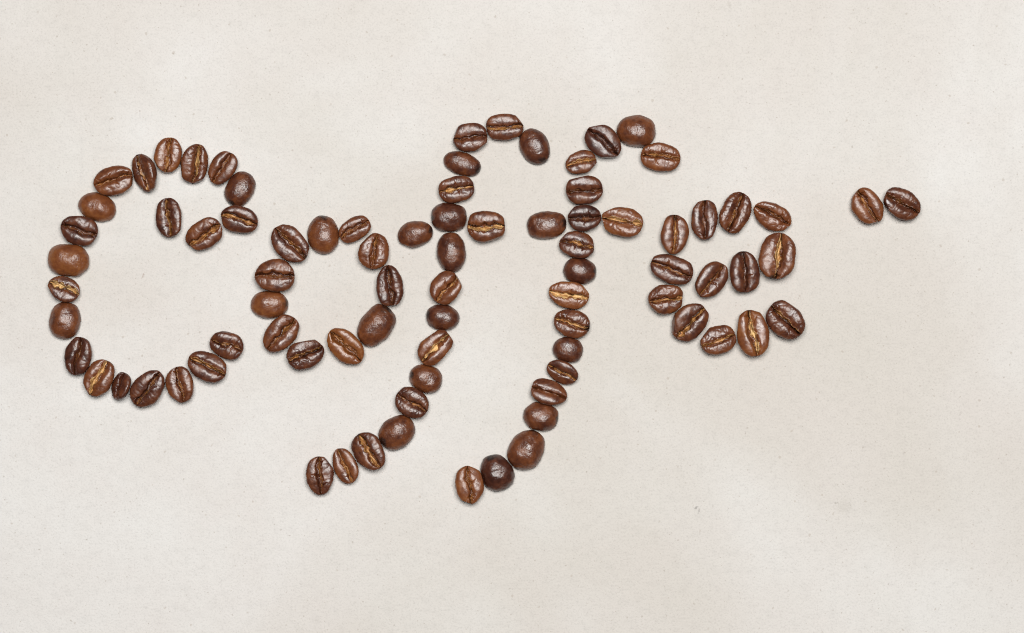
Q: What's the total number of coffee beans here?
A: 84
